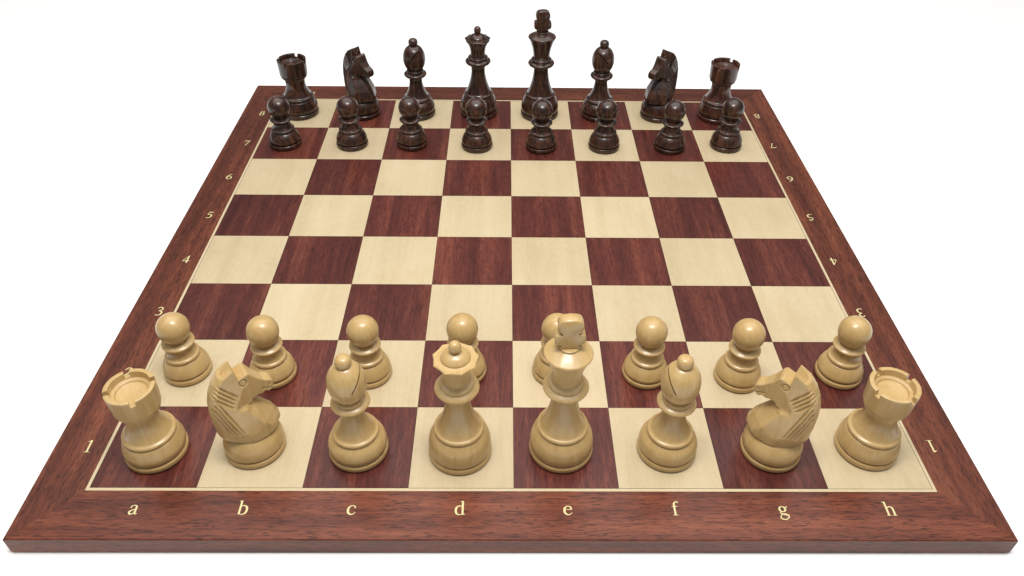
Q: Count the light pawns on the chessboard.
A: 8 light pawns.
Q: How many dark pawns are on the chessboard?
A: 8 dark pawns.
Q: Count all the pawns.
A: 16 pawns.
